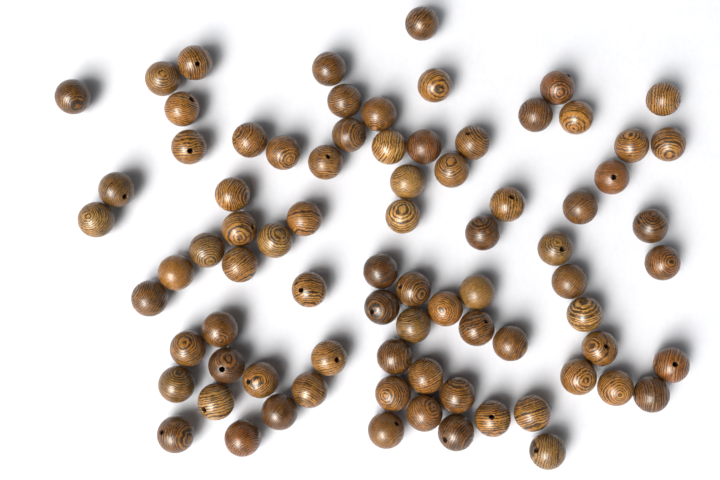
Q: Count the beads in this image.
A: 80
